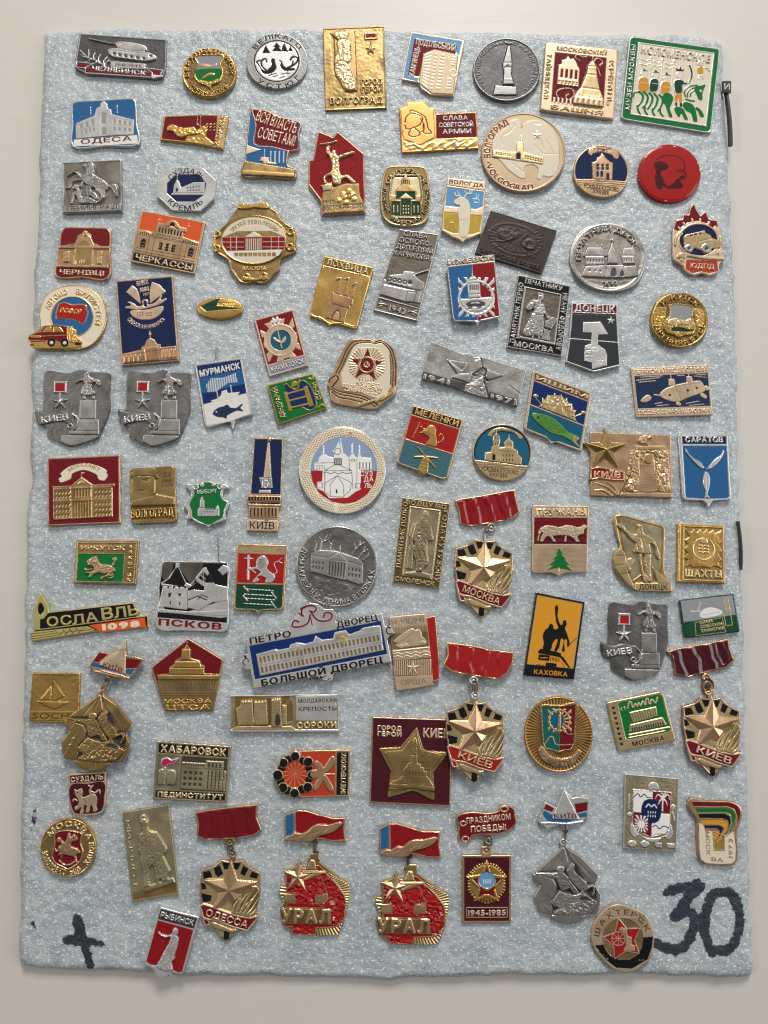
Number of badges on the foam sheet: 91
